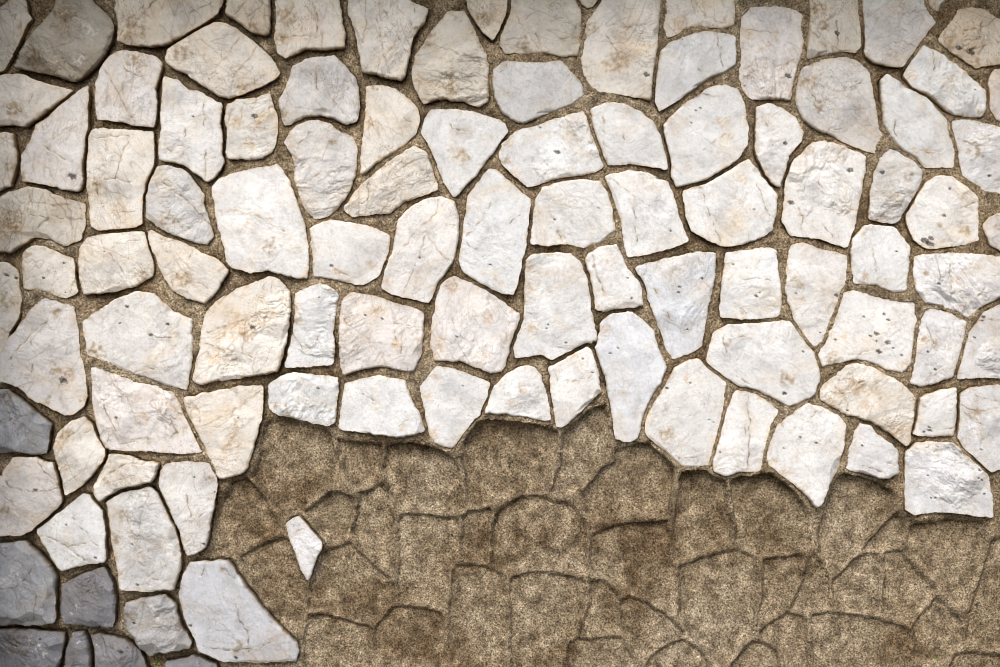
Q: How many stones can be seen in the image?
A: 107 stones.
